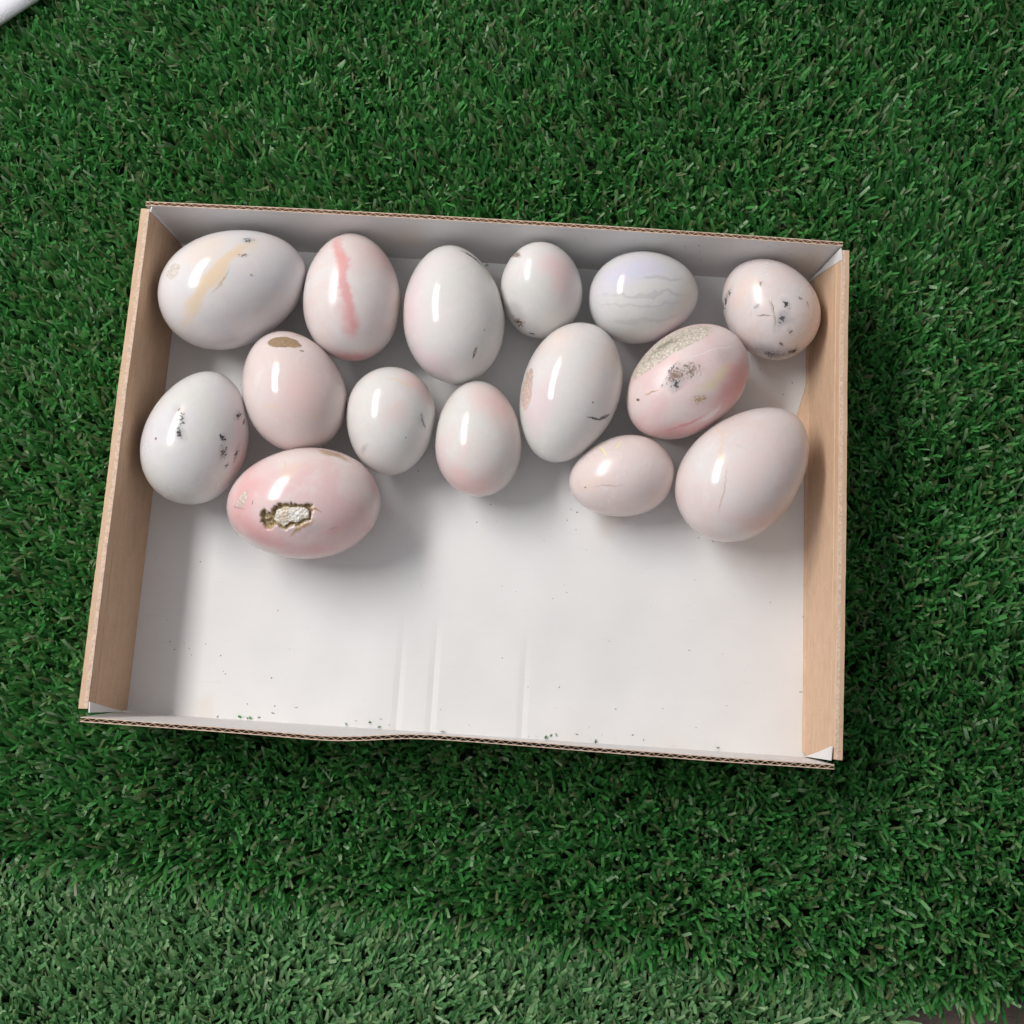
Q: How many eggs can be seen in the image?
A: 15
